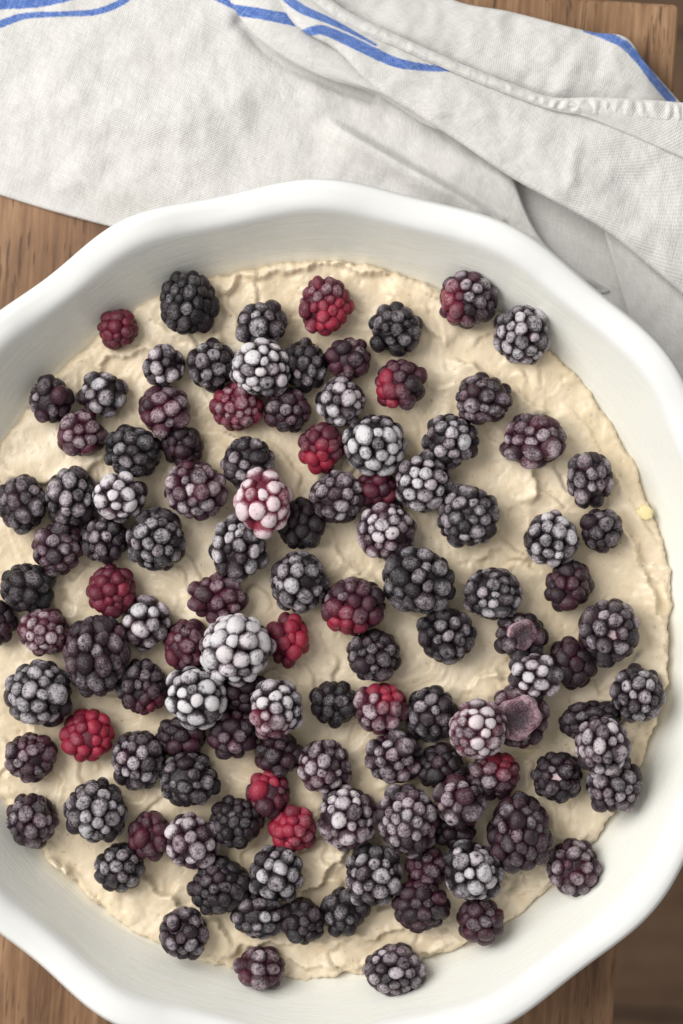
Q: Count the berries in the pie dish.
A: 120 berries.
